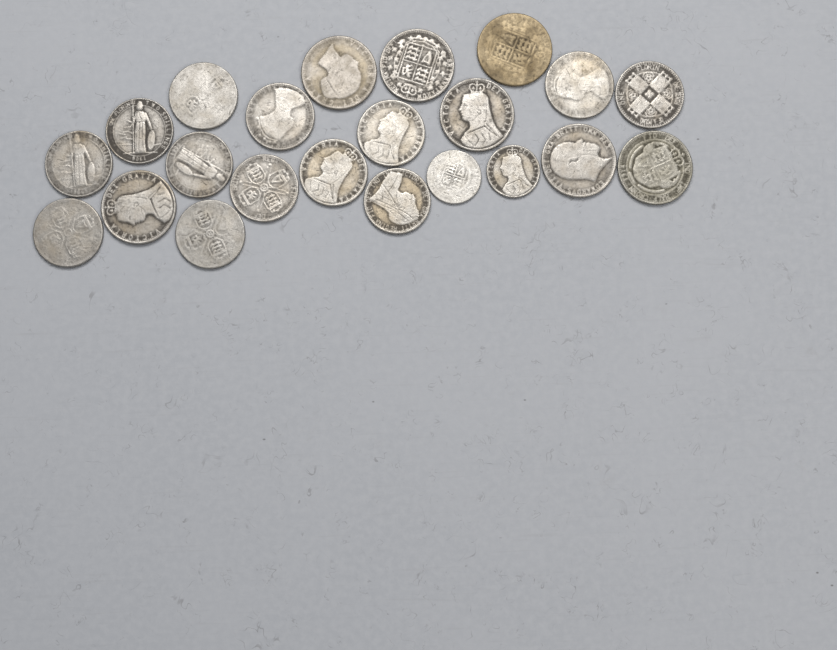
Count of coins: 22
